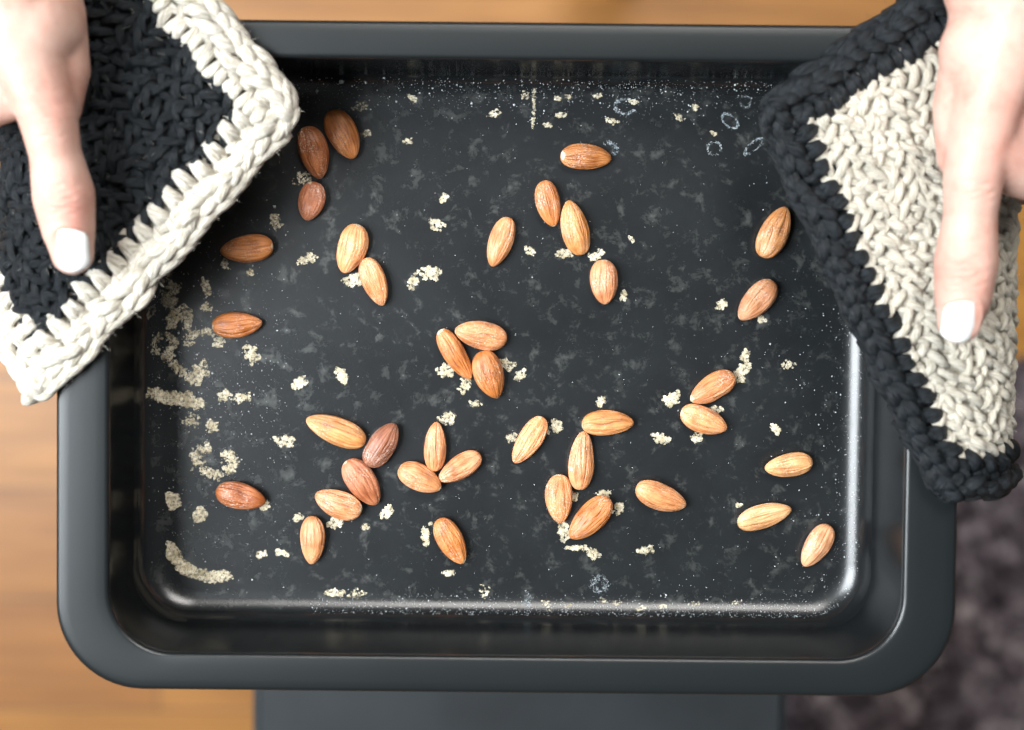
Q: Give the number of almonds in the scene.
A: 38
